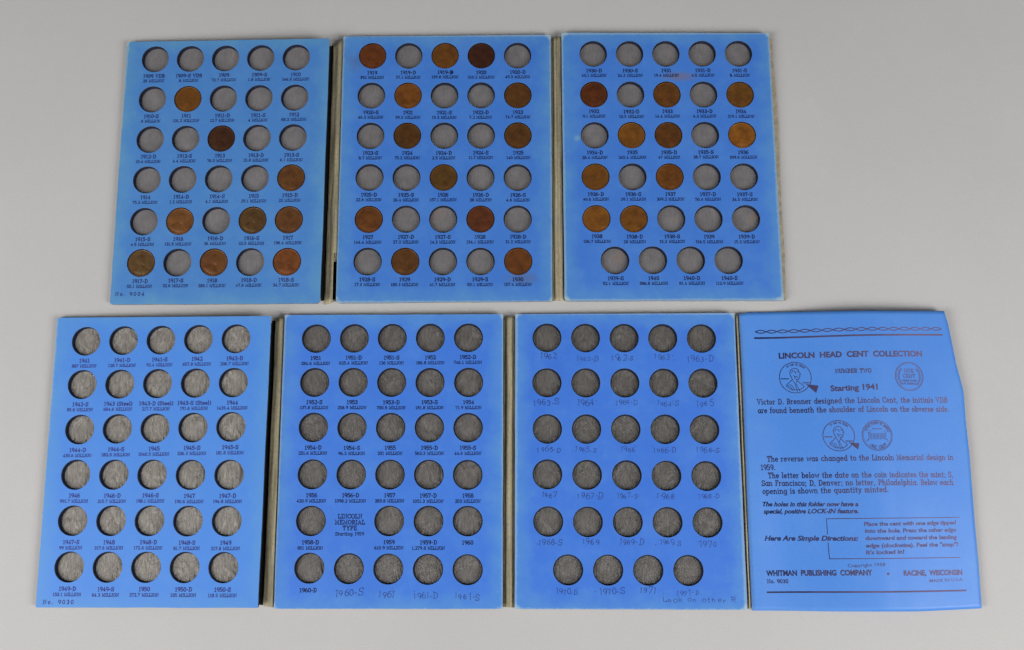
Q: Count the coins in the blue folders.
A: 31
